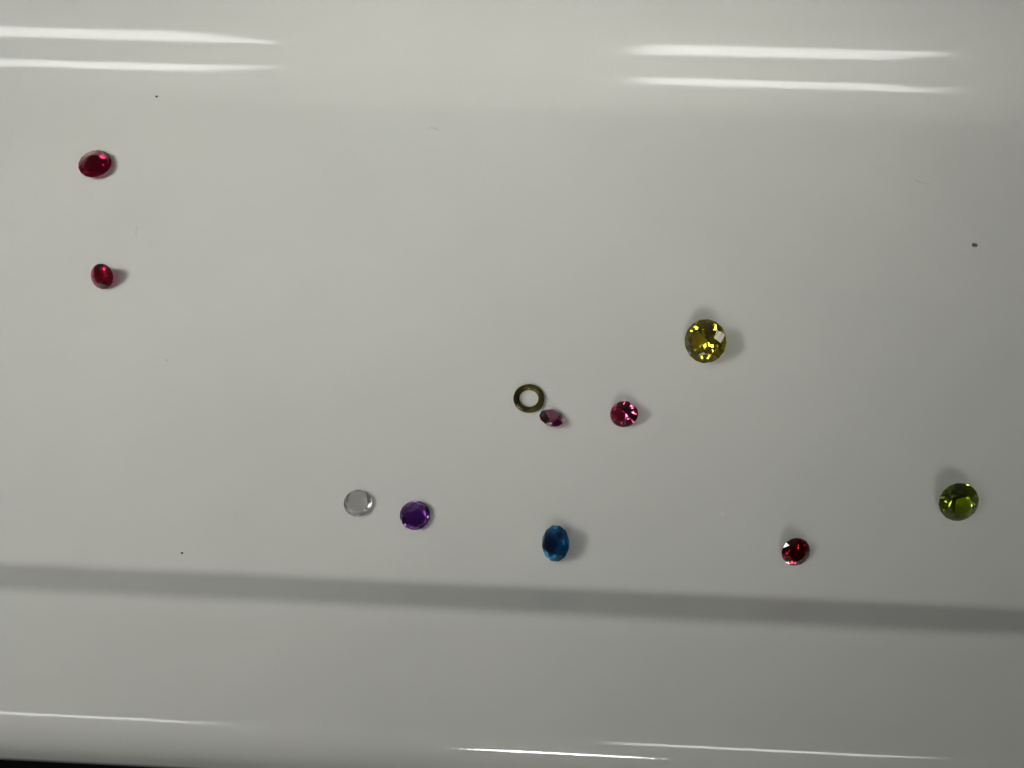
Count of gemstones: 10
